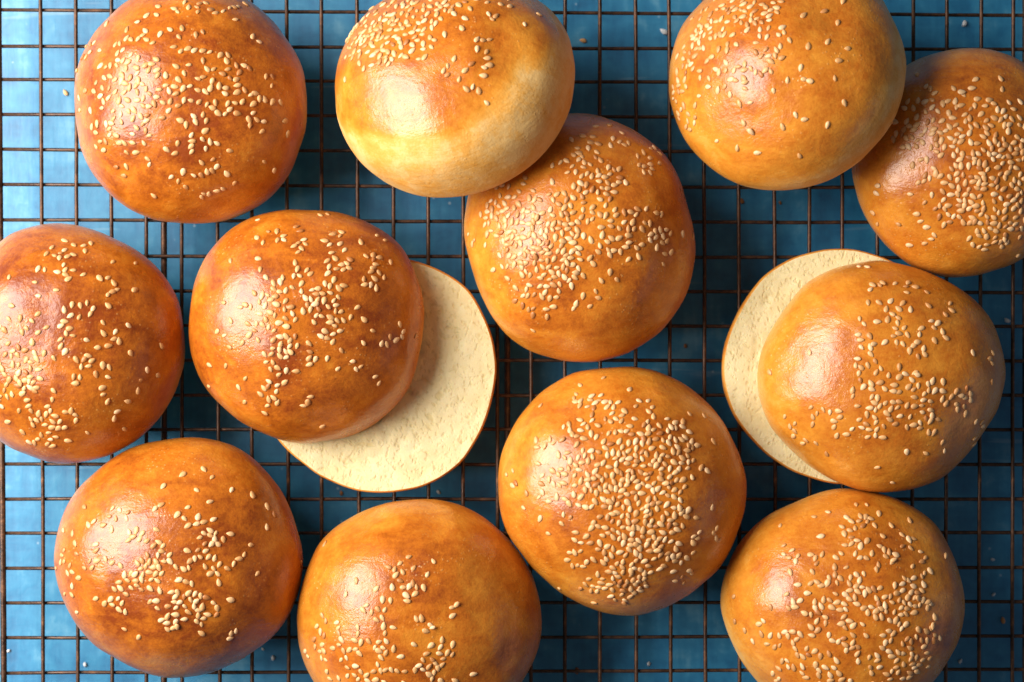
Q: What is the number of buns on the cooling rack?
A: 12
